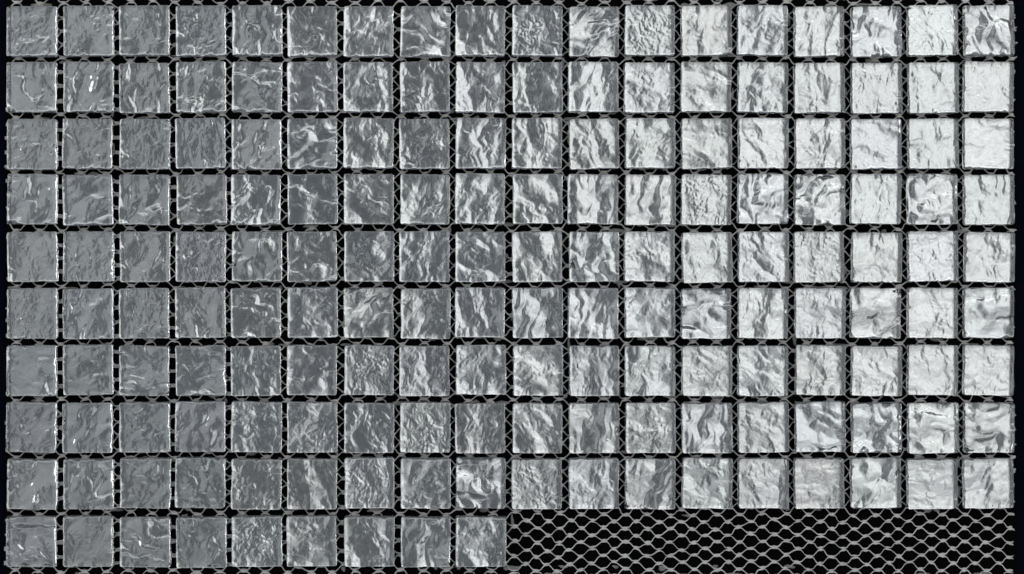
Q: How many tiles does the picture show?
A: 171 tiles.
